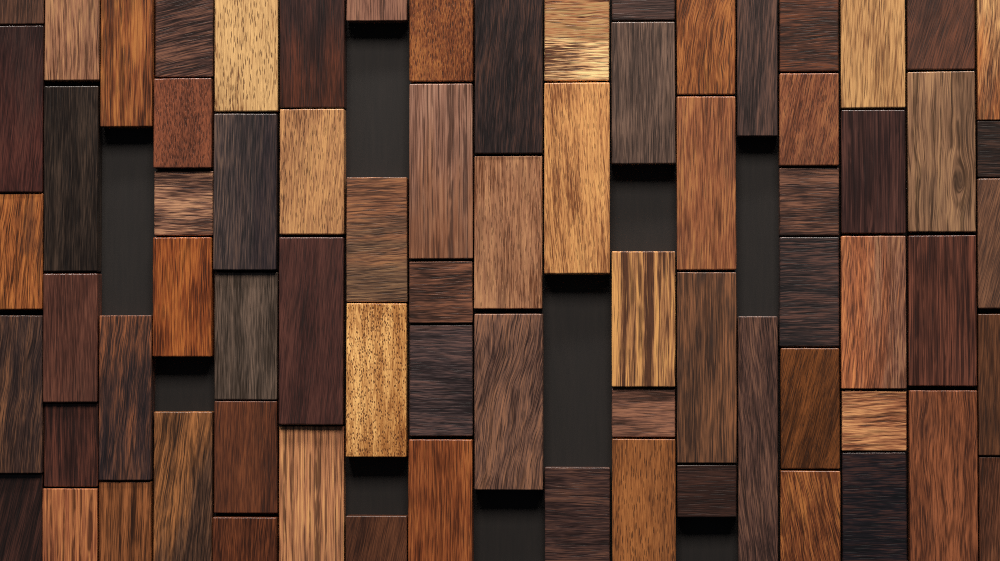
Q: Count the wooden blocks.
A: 73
